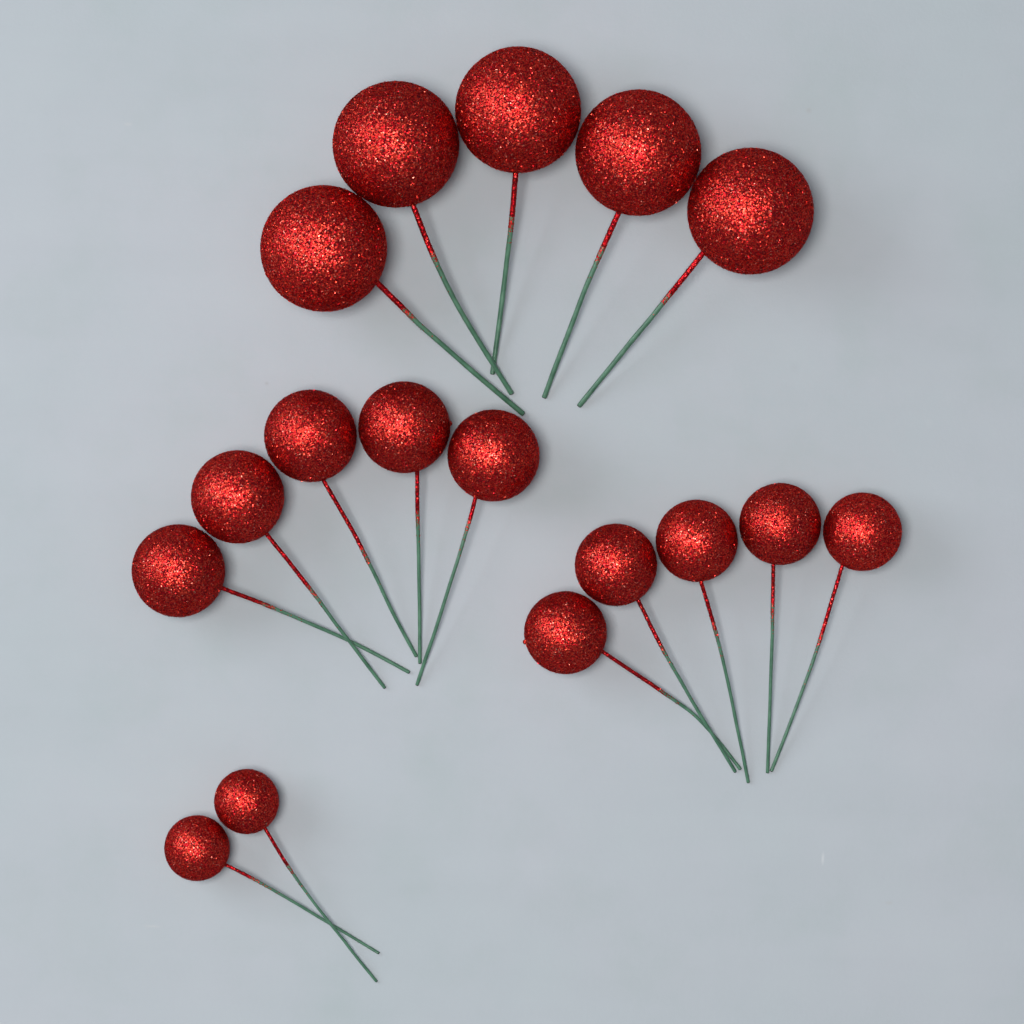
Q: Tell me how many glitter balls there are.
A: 17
